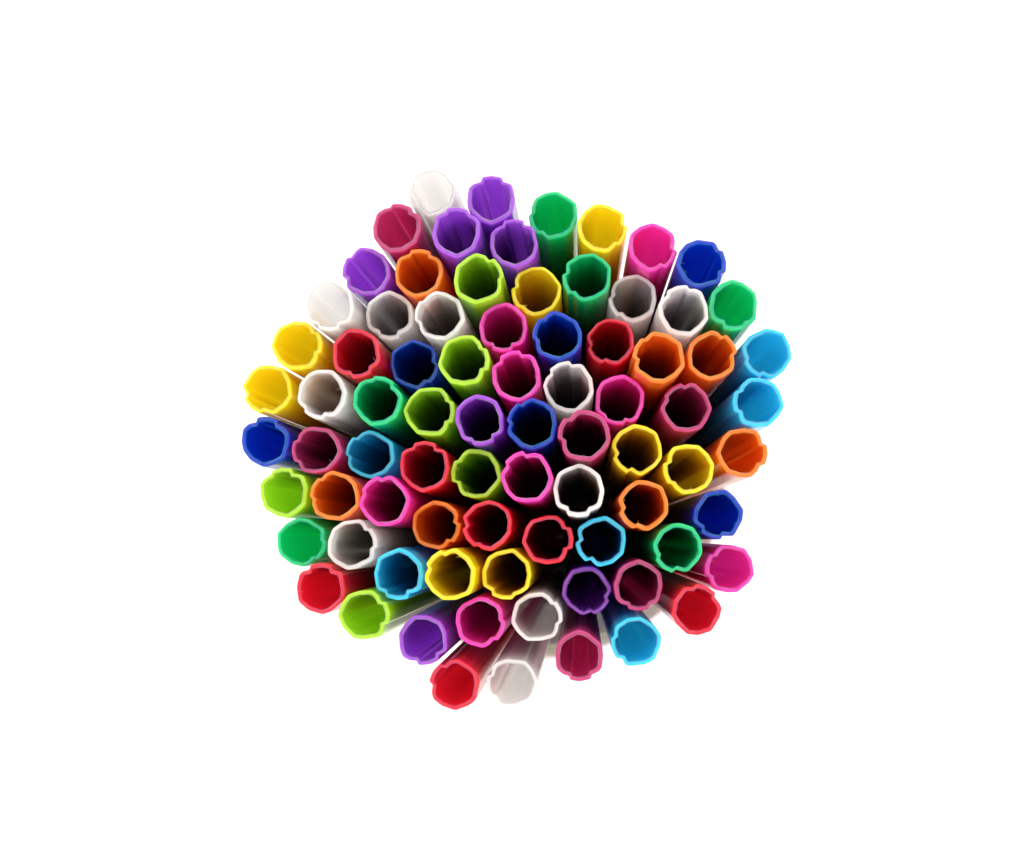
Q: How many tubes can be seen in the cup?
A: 80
